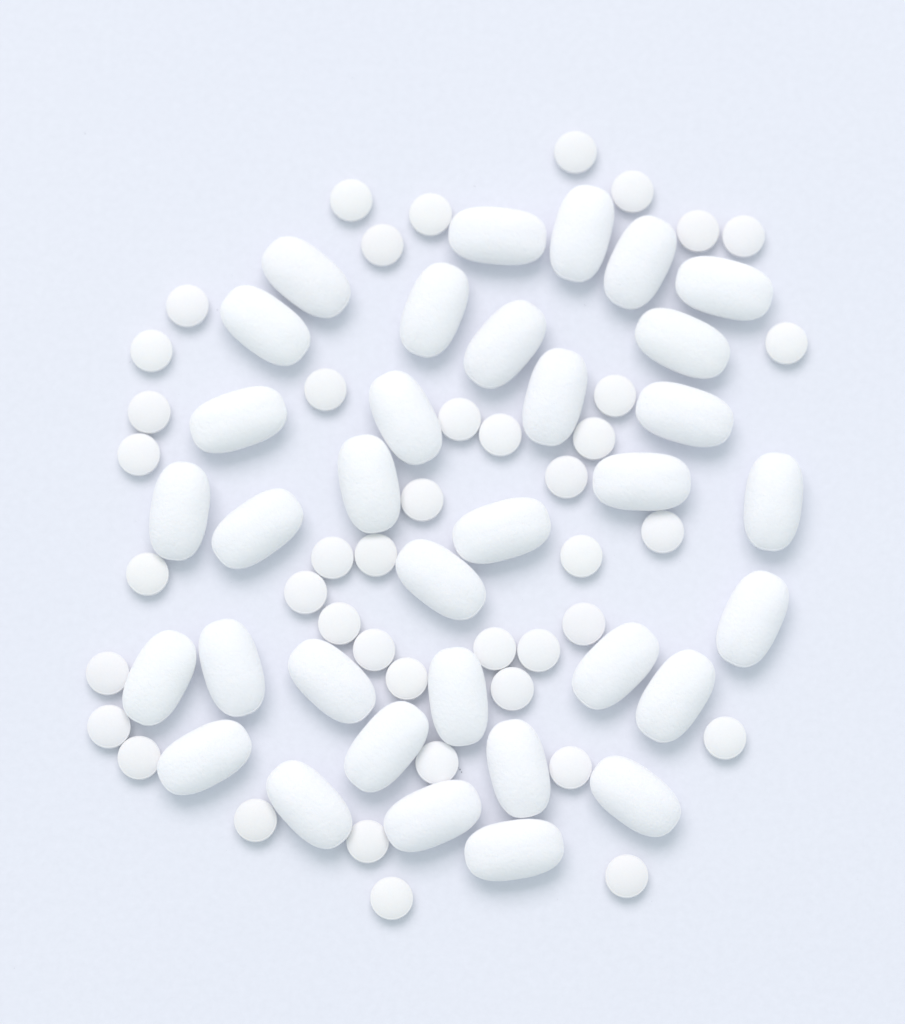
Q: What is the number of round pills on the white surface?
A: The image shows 42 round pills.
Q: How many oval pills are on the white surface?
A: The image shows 34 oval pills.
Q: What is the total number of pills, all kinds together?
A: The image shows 76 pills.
